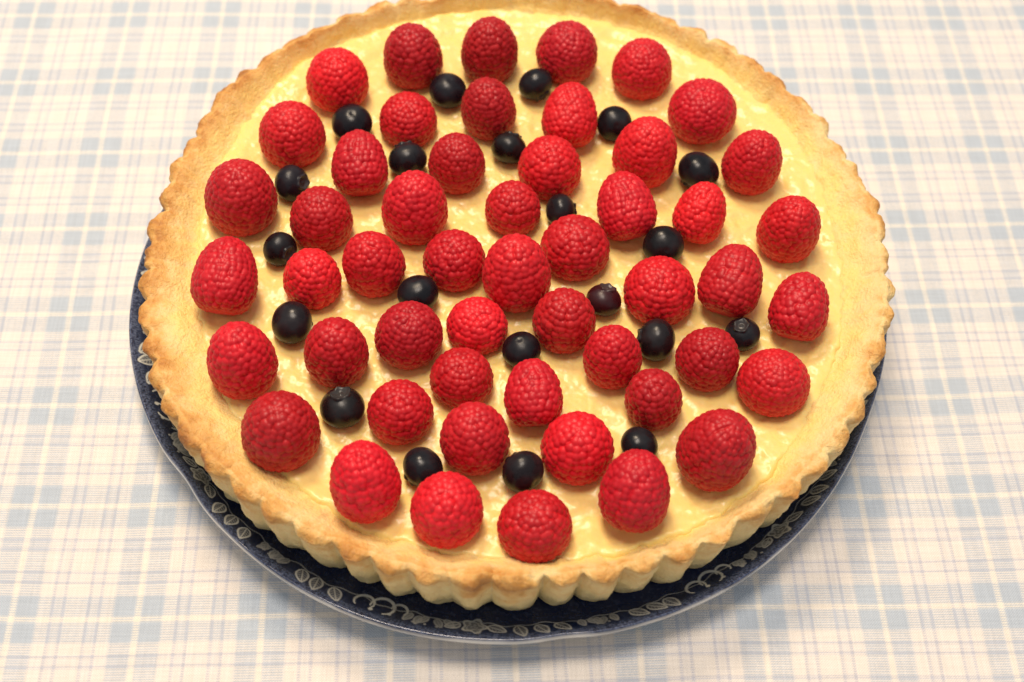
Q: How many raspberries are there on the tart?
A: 51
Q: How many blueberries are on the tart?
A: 21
